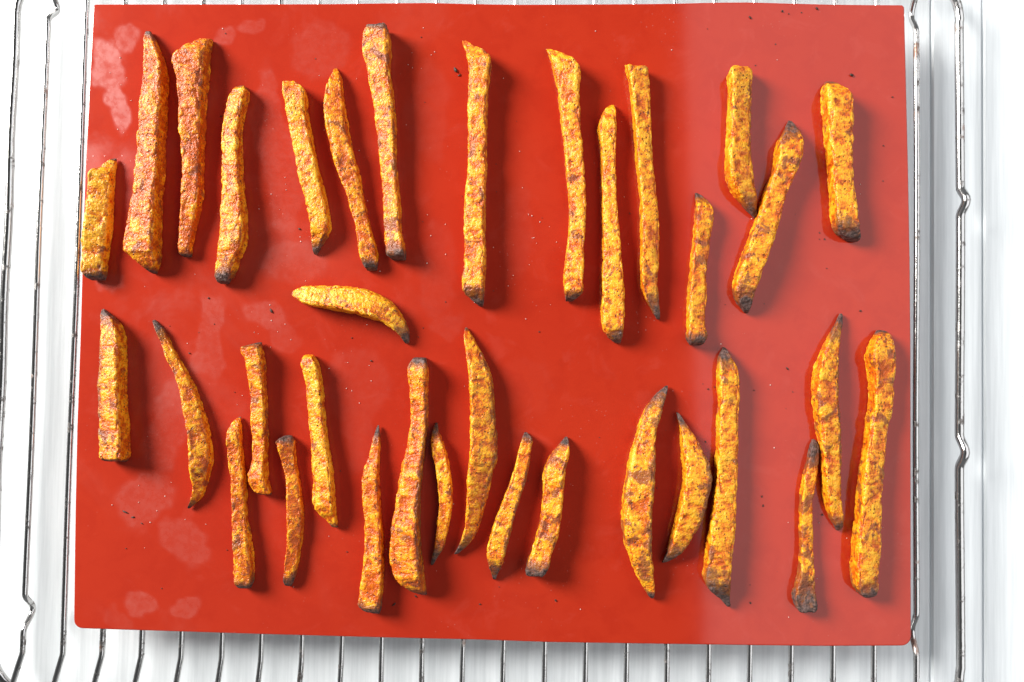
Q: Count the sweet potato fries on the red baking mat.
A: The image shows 34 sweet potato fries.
